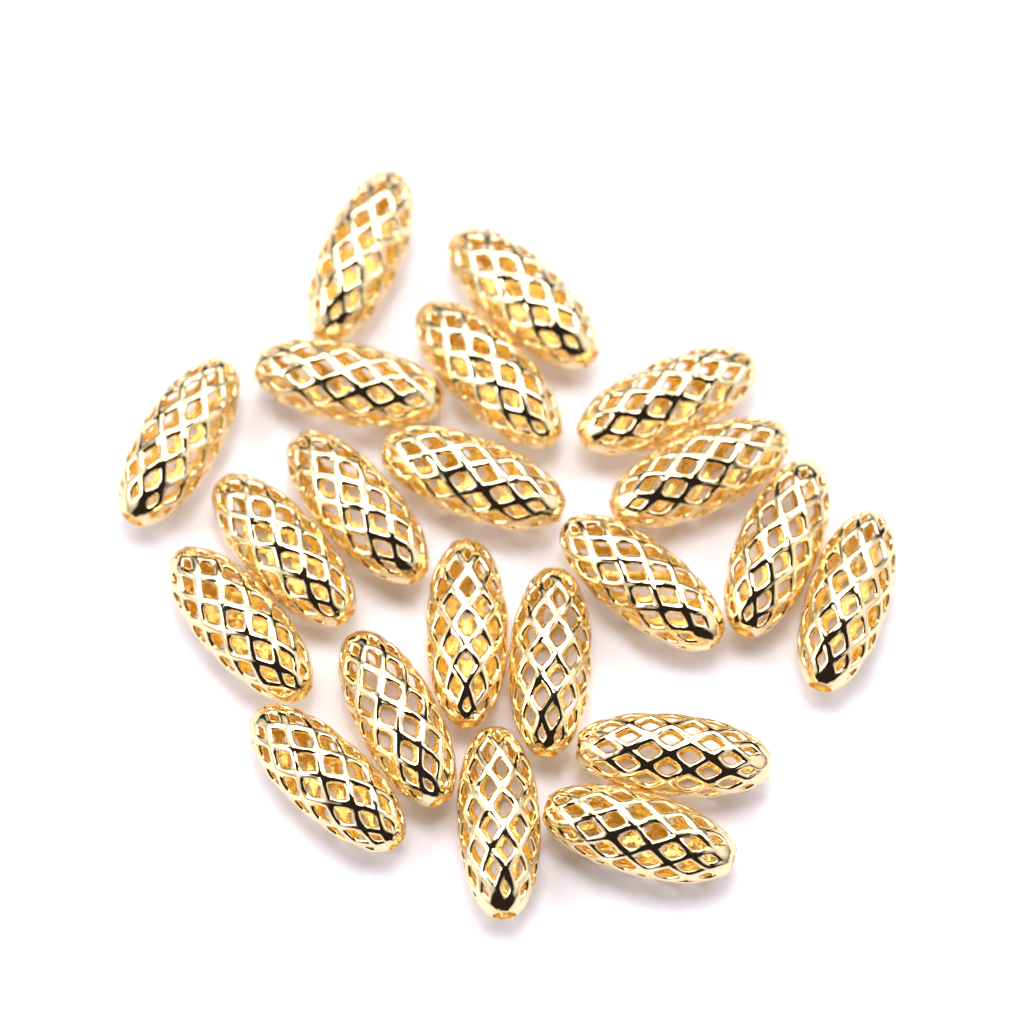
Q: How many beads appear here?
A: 21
